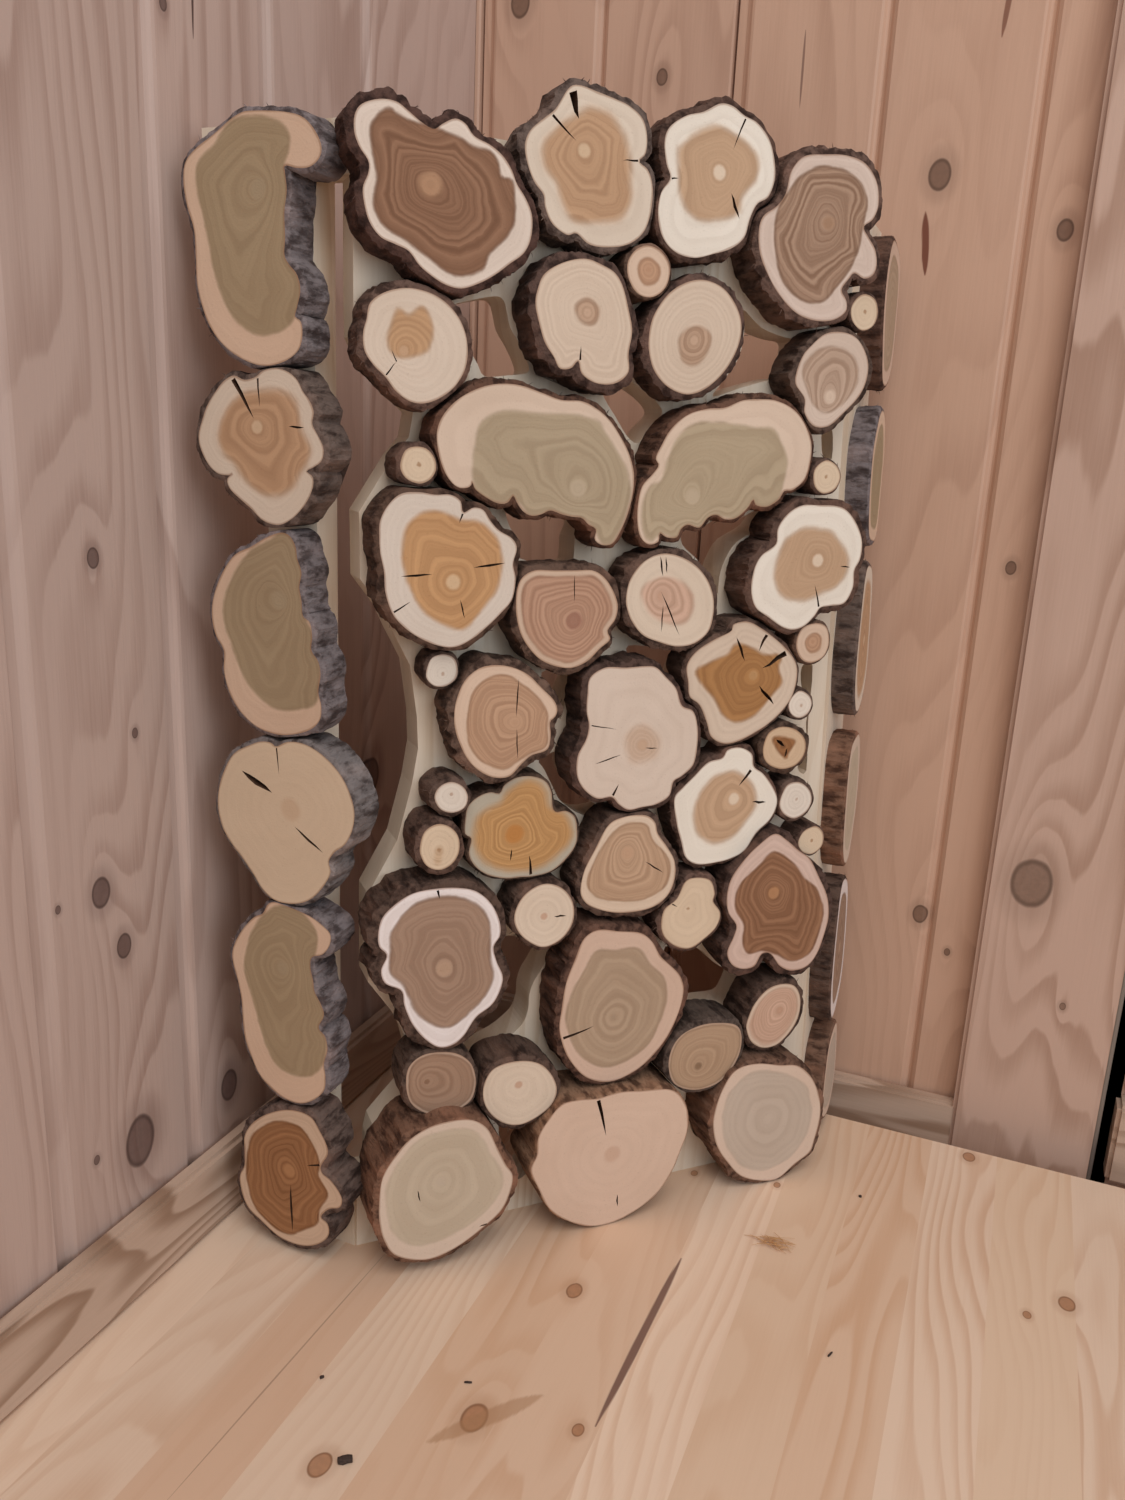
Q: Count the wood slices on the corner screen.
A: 56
